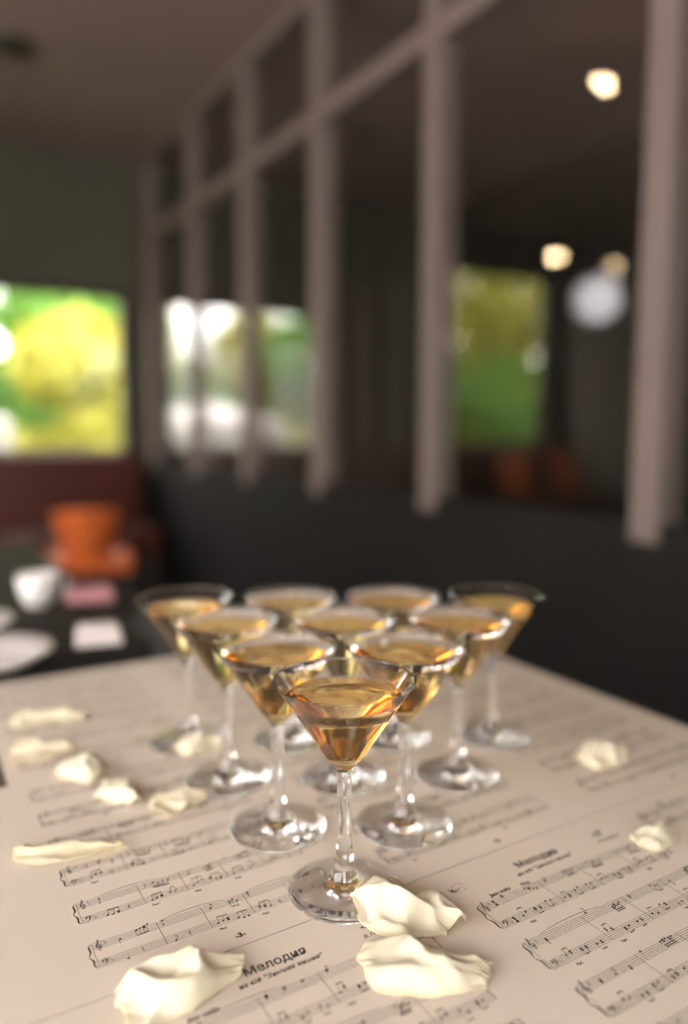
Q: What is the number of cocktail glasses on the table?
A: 10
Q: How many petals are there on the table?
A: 12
